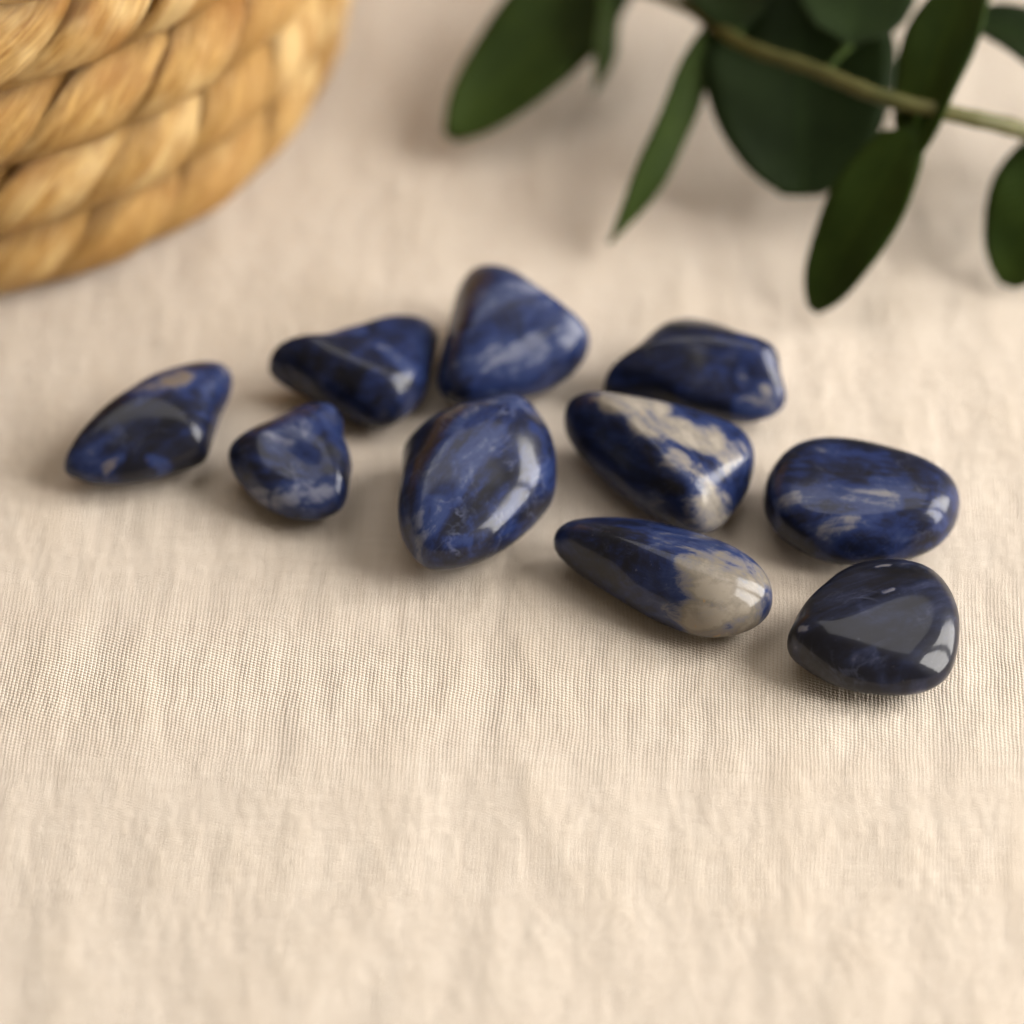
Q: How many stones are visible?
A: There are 10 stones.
